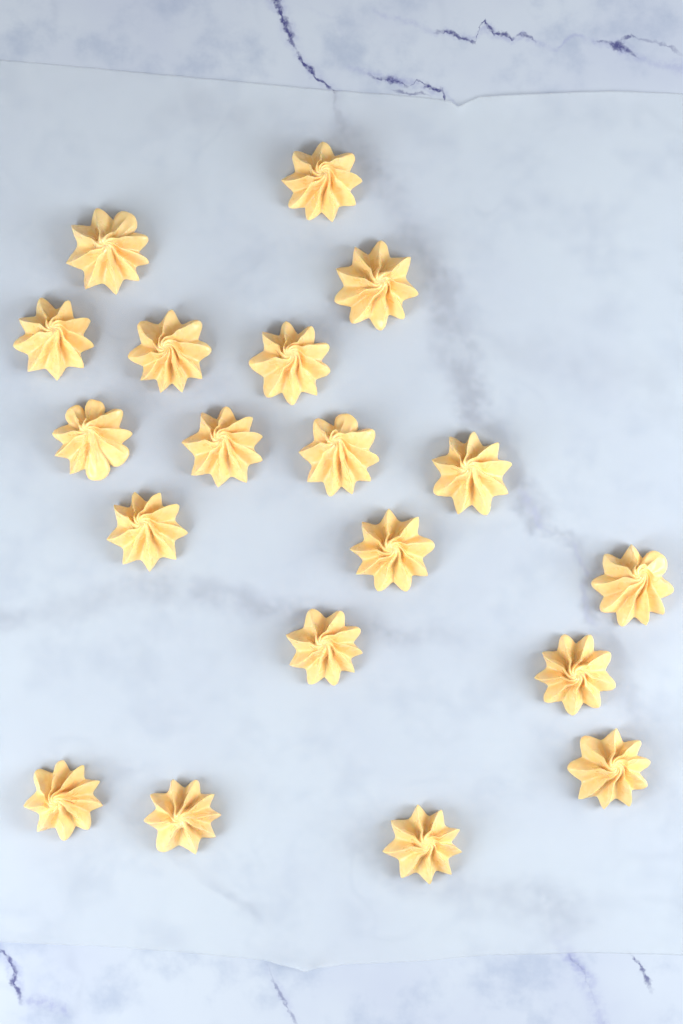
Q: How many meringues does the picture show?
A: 19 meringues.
